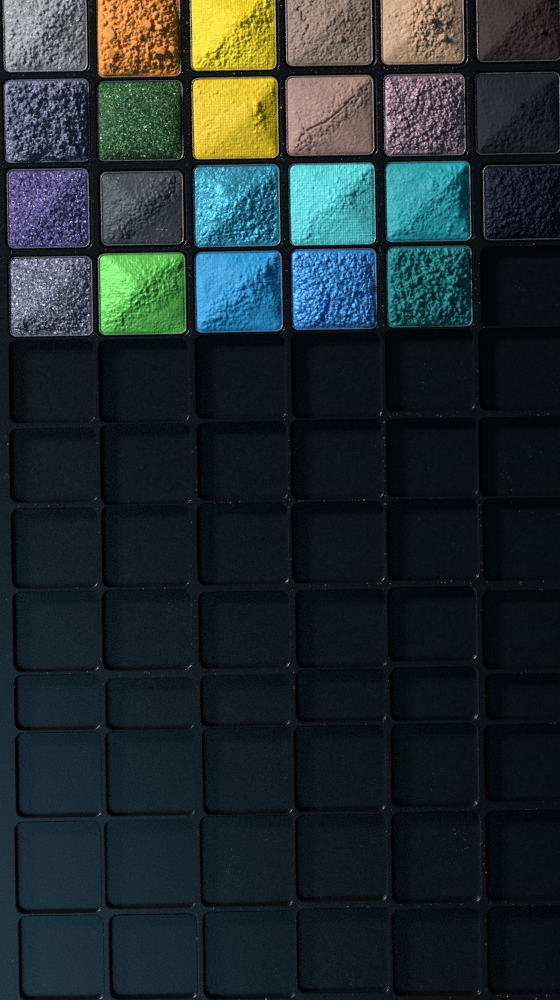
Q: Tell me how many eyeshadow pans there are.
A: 23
